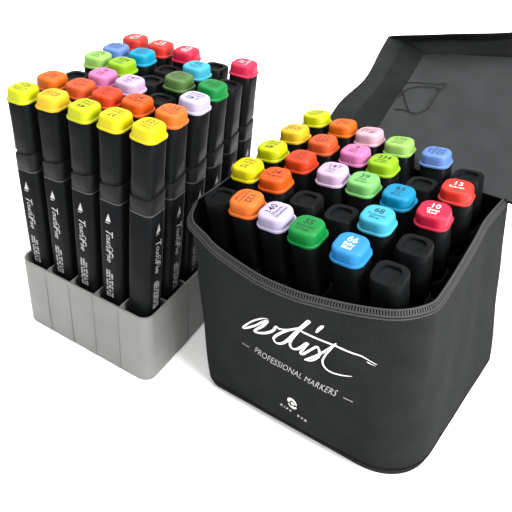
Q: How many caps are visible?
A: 47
